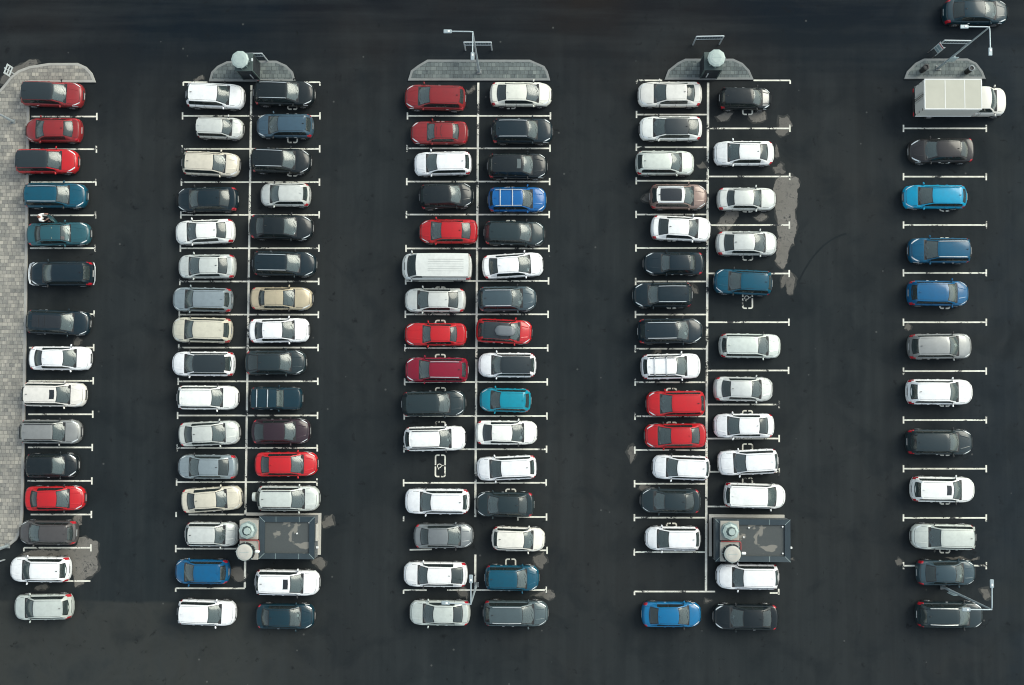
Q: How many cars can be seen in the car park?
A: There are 115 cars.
